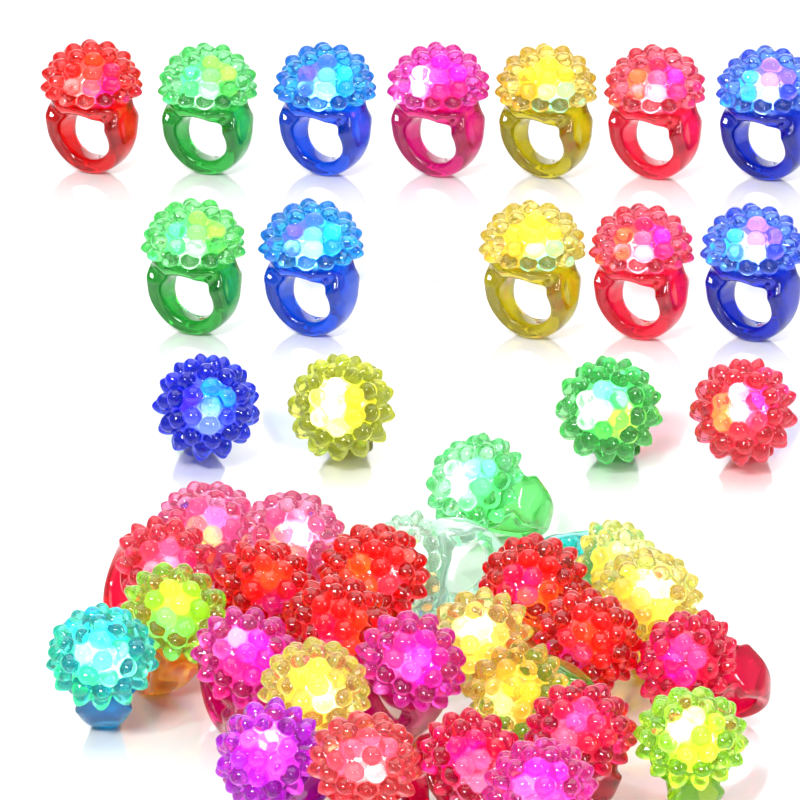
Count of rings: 42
